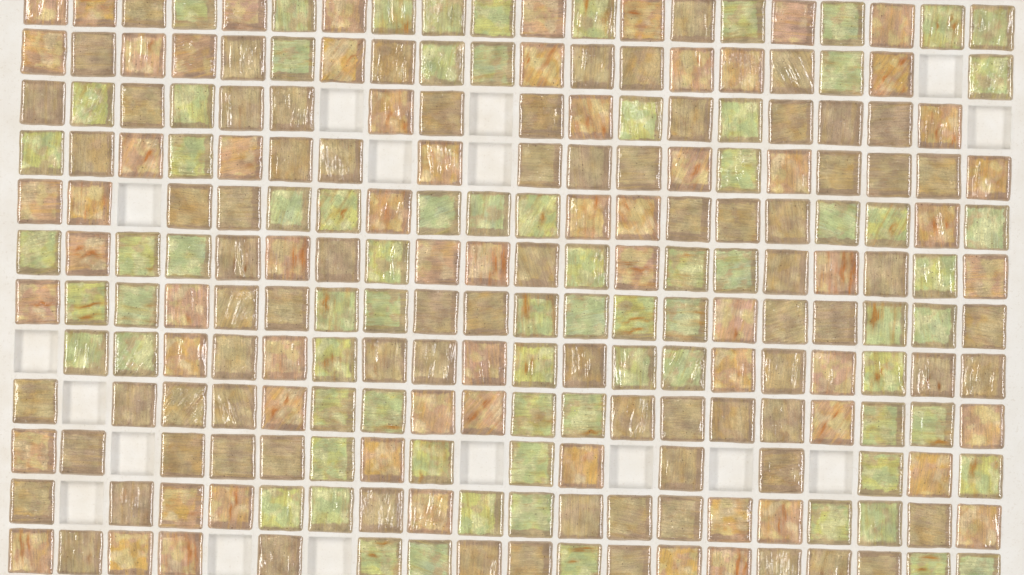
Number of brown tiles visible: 80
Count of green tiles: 77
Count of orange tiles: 66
